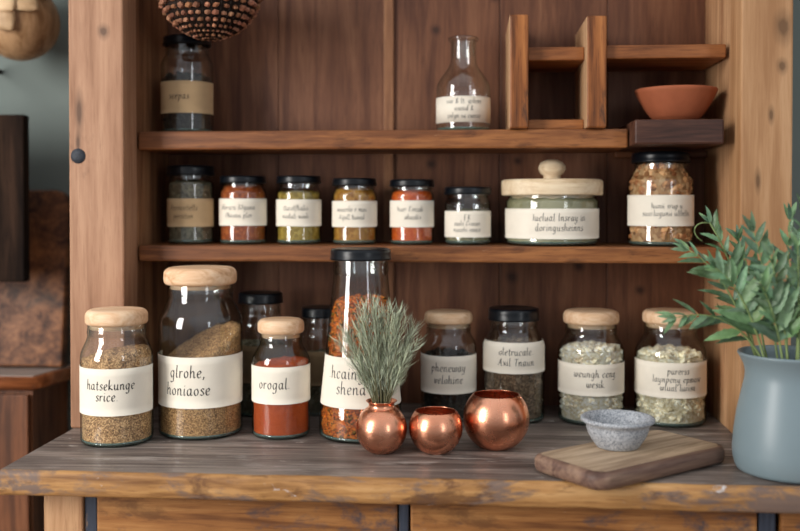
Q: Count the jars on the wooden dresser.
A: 19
